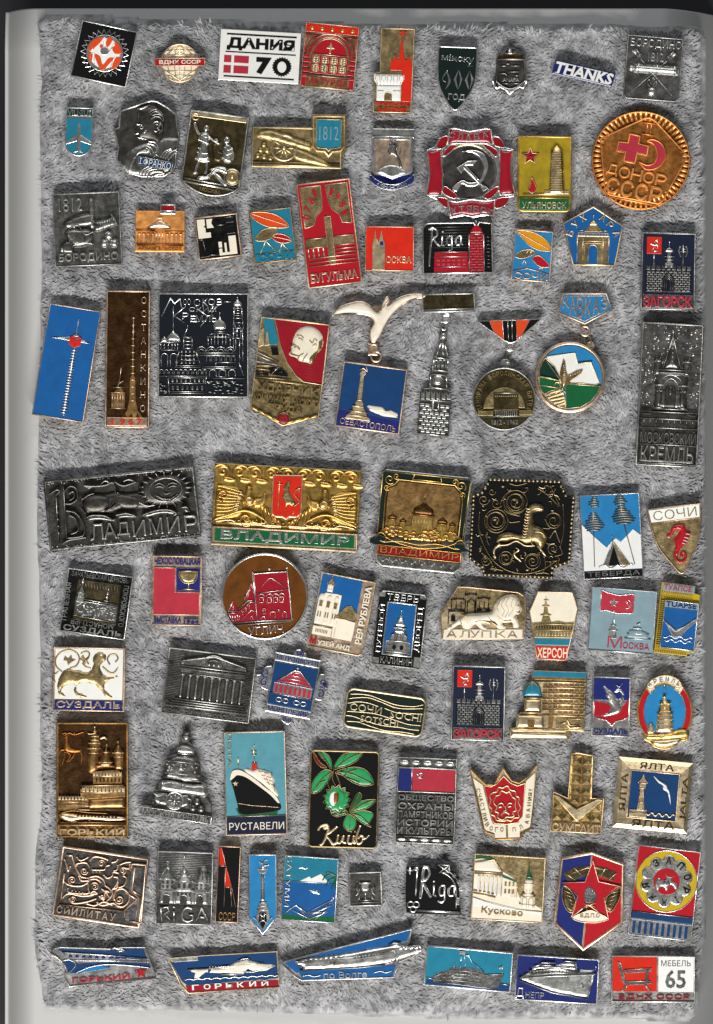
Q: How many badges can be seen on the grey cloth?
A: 83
